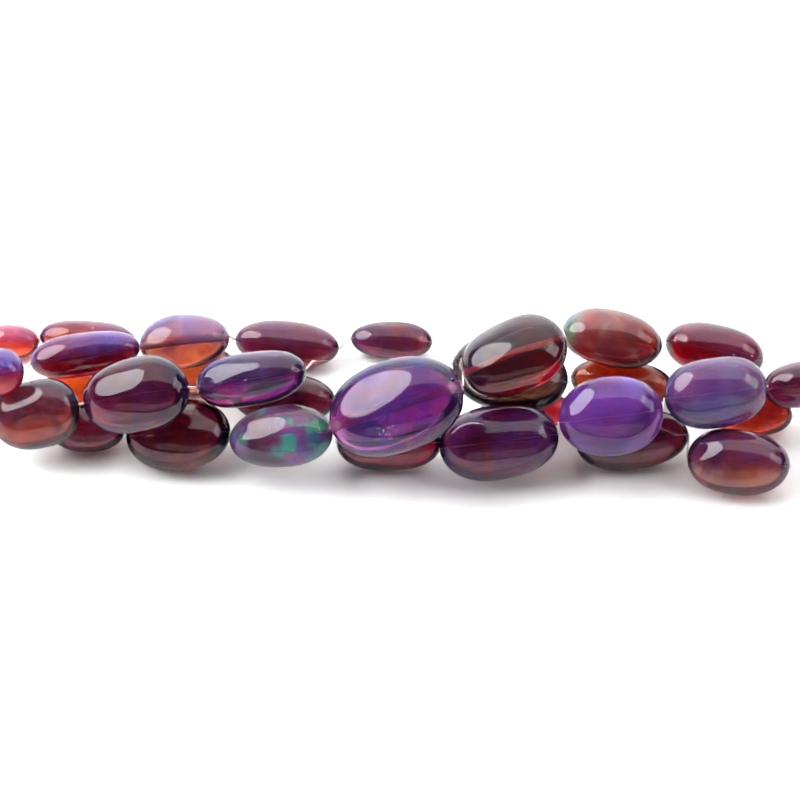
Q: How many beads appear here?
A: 31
